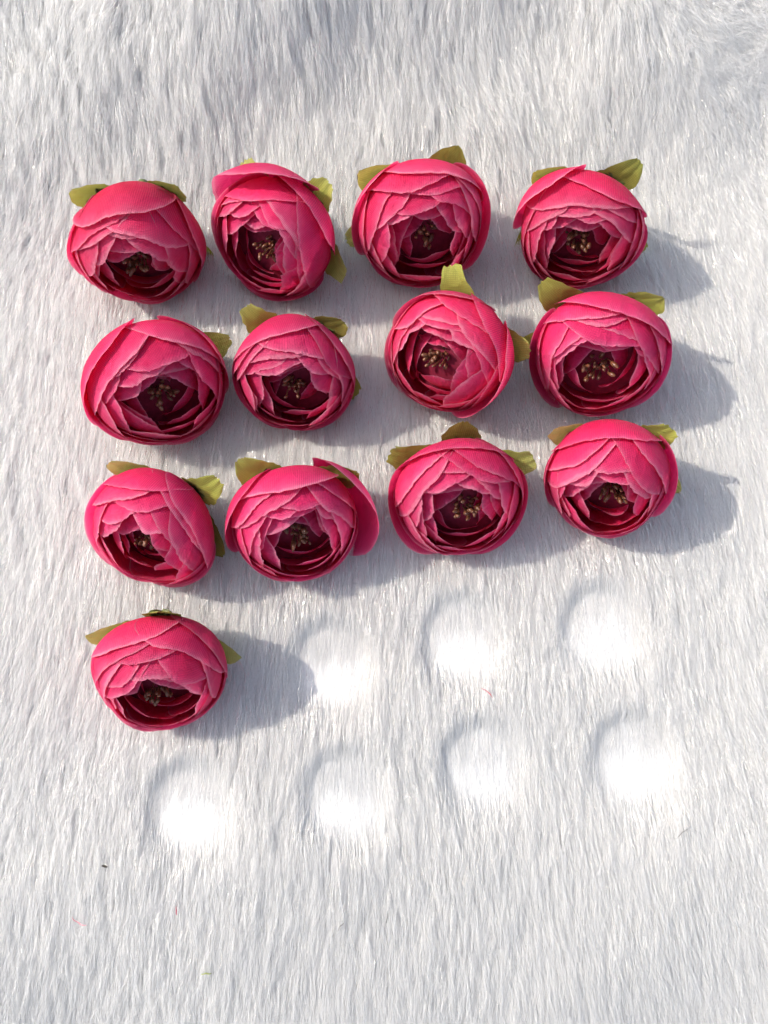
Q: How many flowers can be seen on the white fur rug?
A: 13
